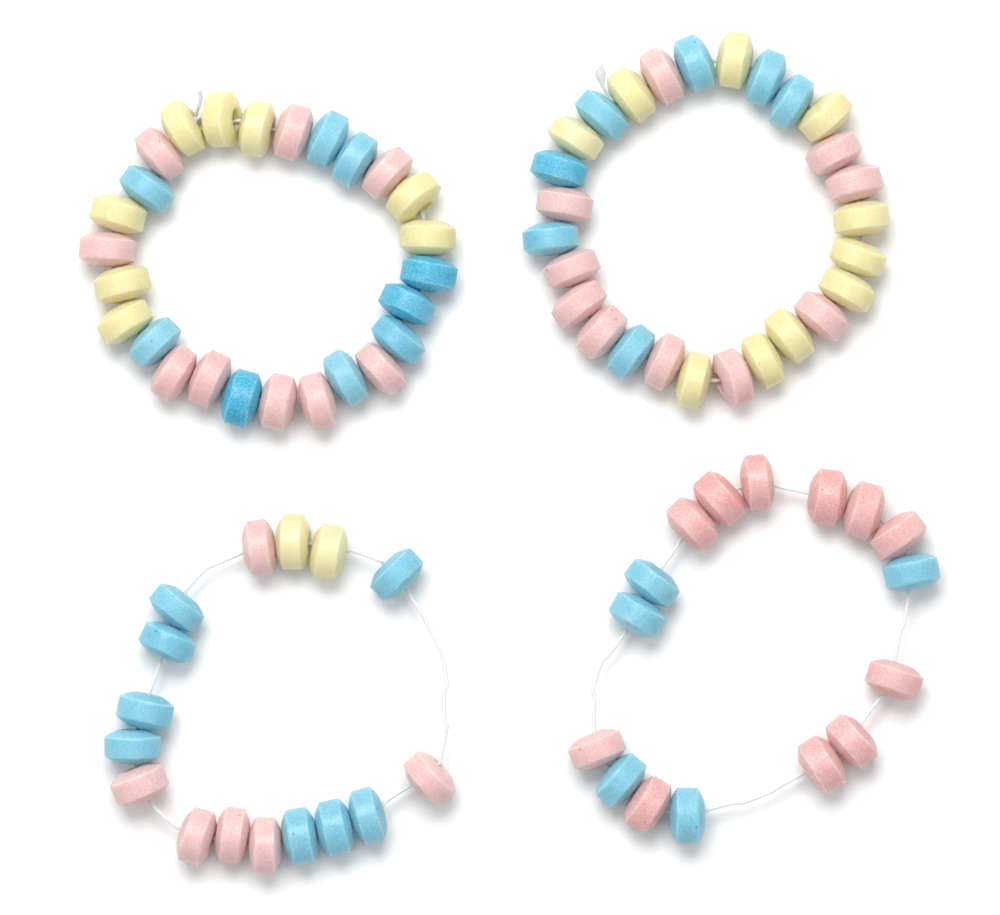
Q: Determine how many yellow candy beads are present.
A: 20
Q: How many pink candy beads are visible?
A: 36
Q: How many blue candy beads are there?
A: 29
